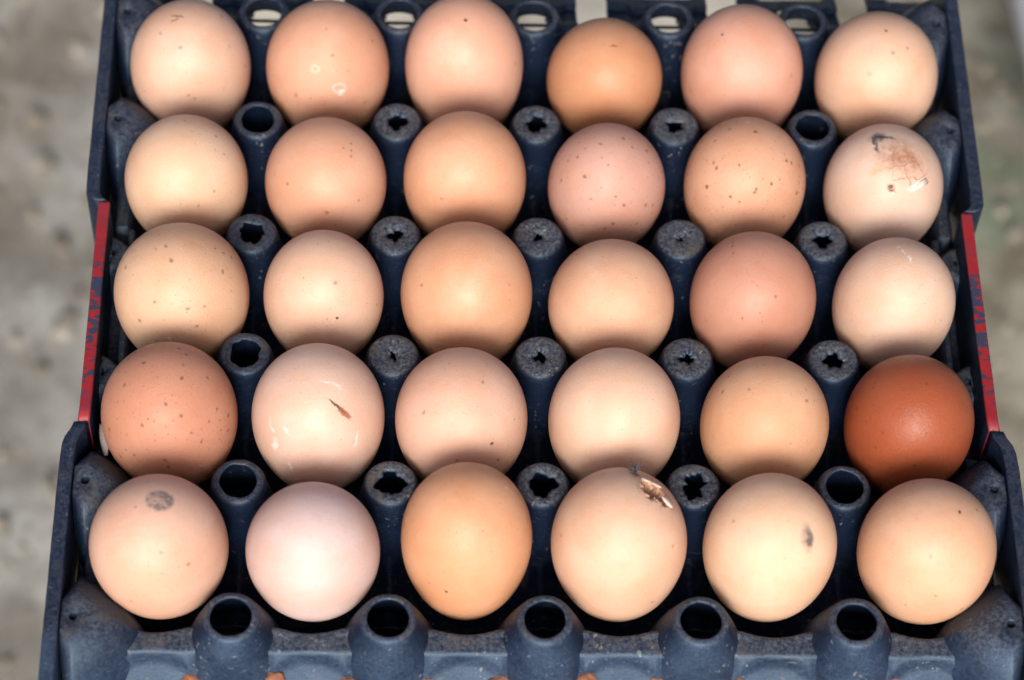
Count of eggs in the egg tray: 30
